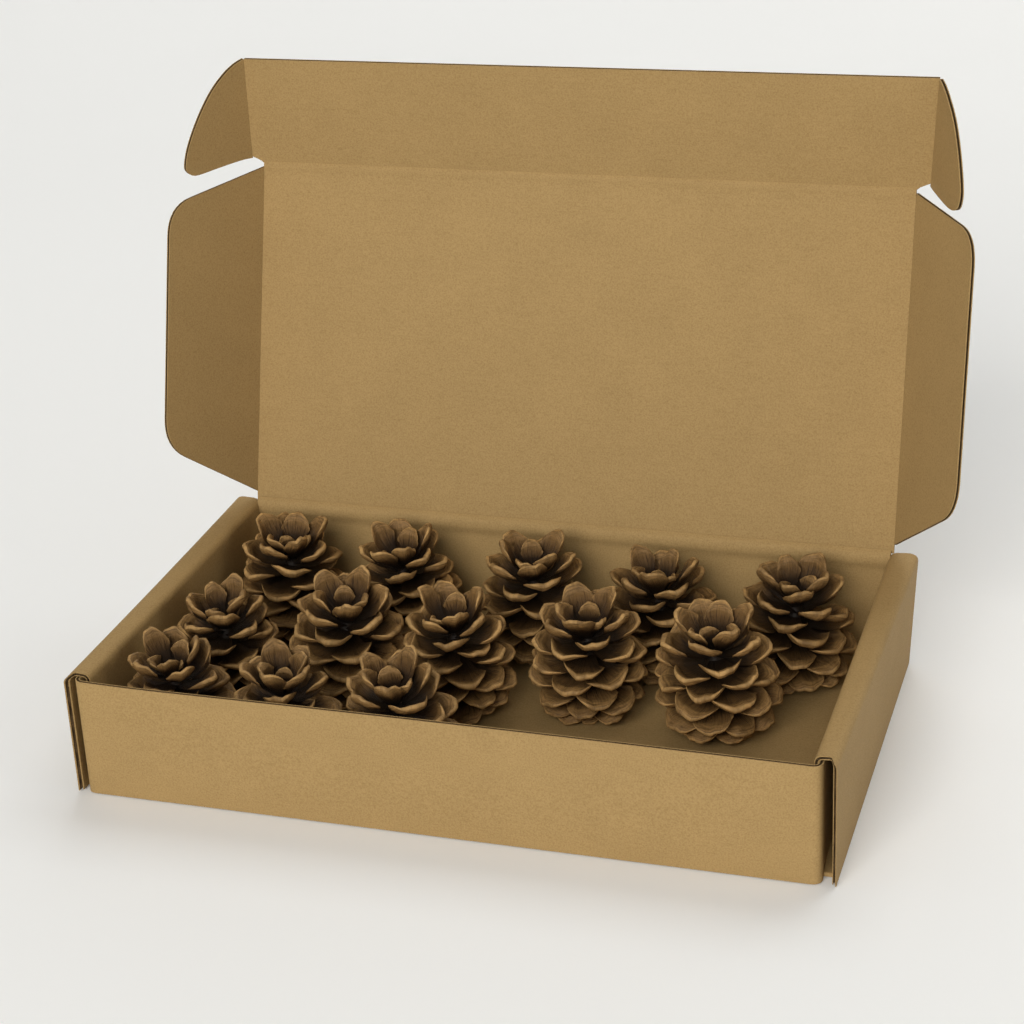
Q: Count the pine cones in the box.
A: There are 13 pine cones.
